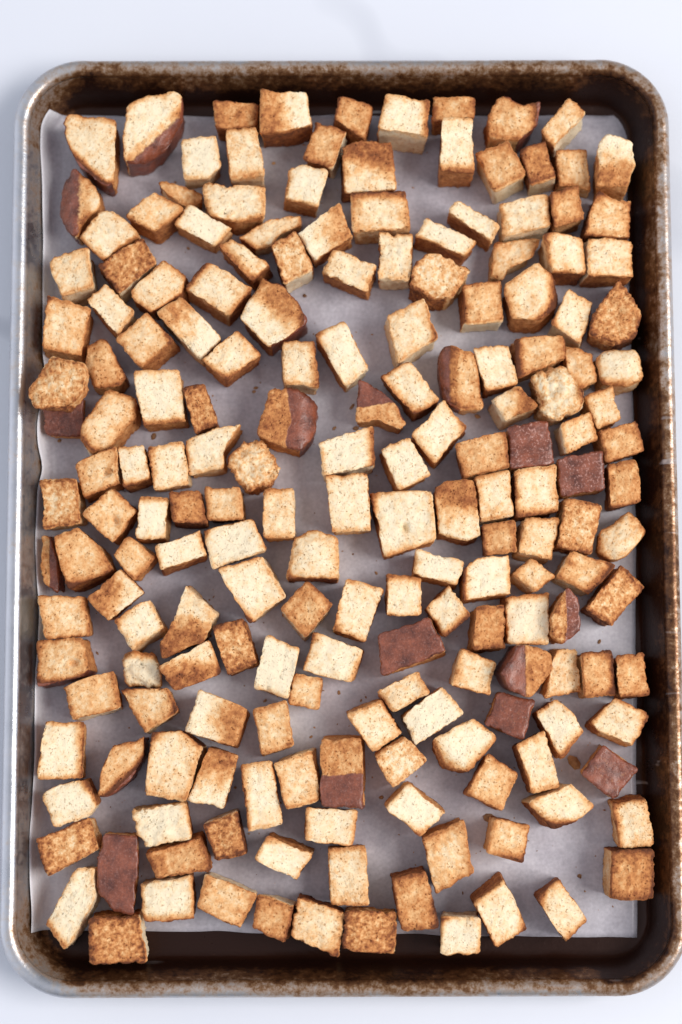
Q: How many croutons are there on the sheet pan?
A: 188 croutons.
